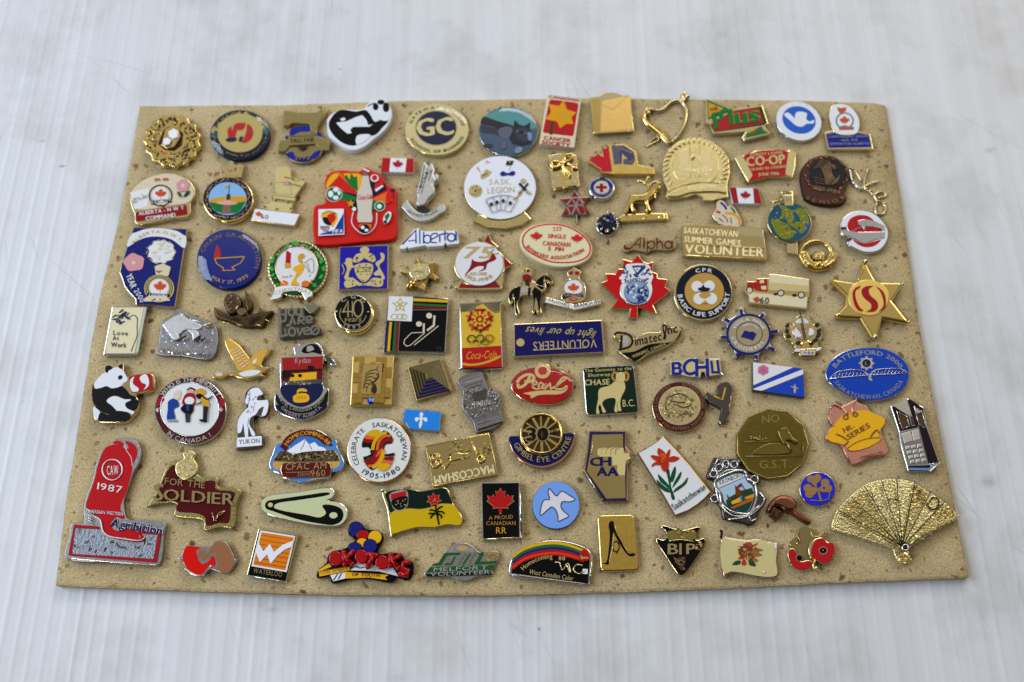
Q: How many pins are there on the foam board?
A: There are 104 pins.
